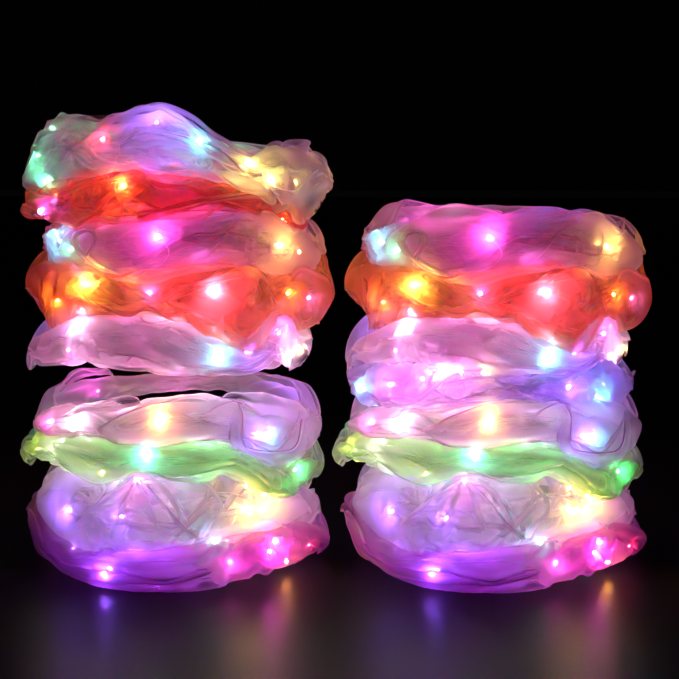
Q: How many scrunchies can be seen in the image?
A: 17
